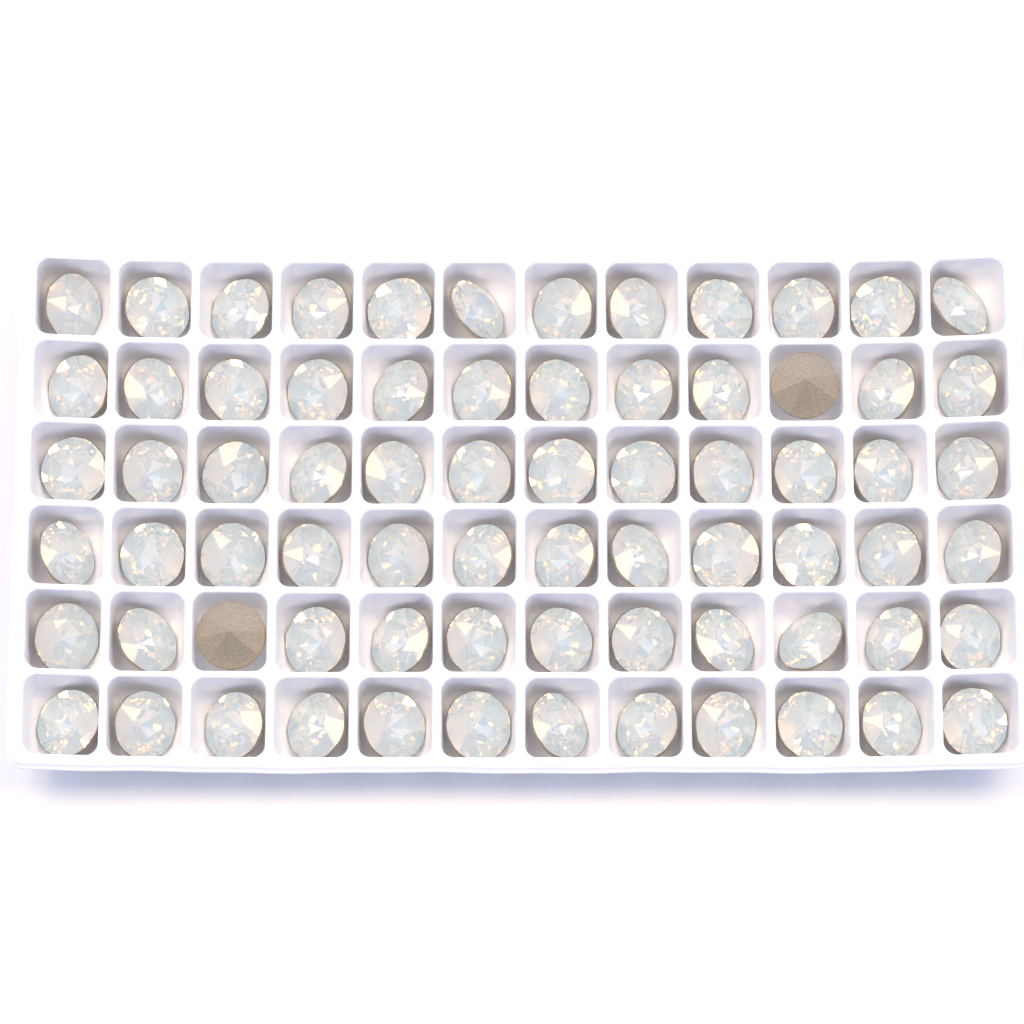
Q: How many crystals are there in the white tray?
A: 72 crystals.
